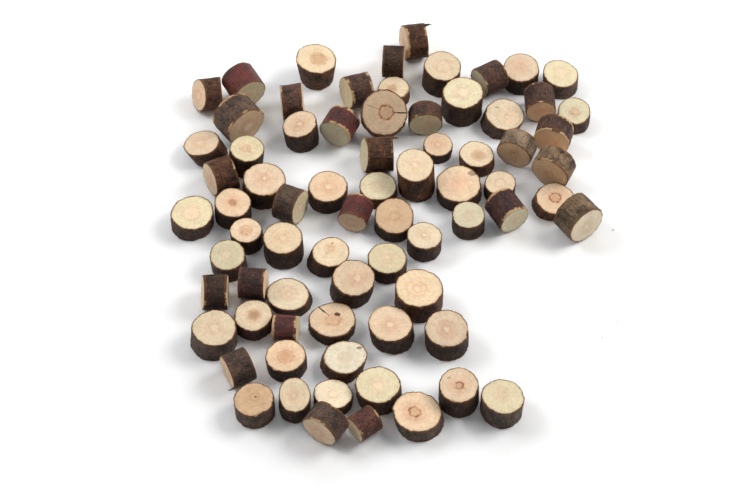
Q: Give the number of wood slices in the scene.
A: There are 74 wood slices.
